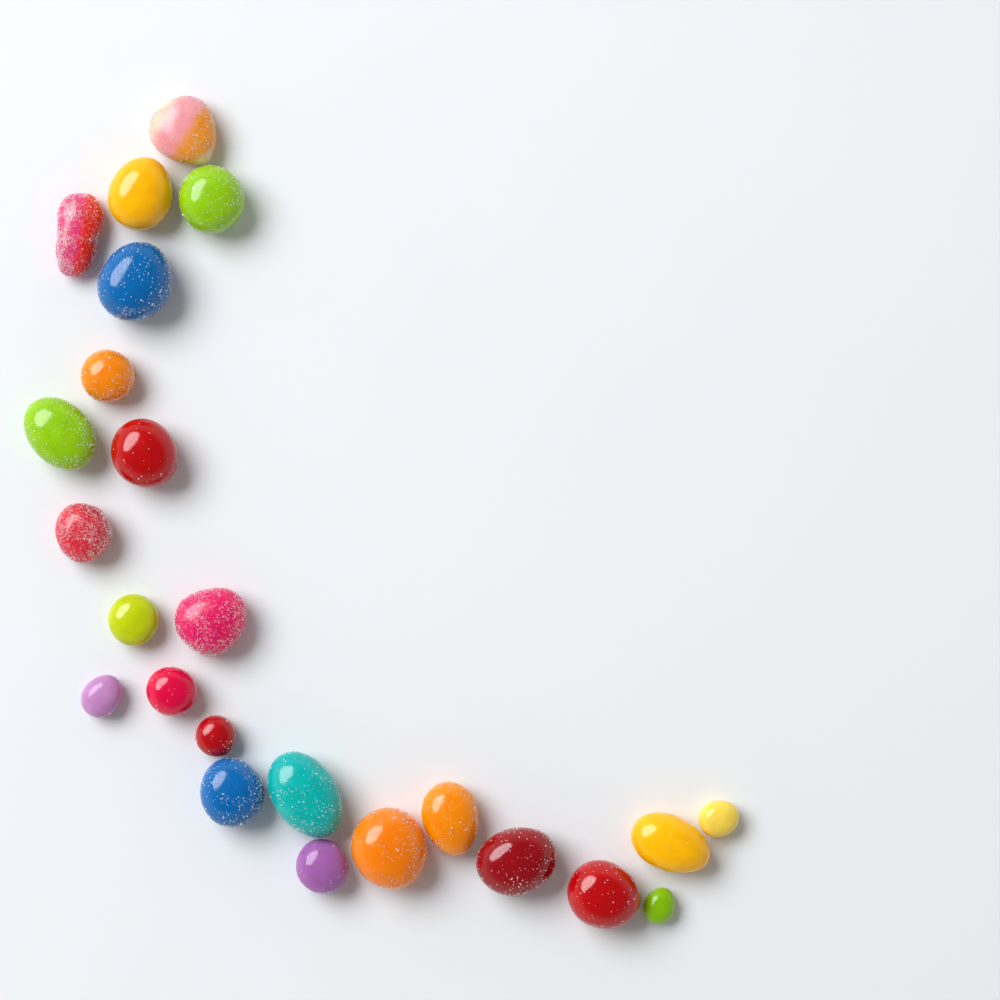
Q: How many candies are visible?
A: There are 24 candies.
